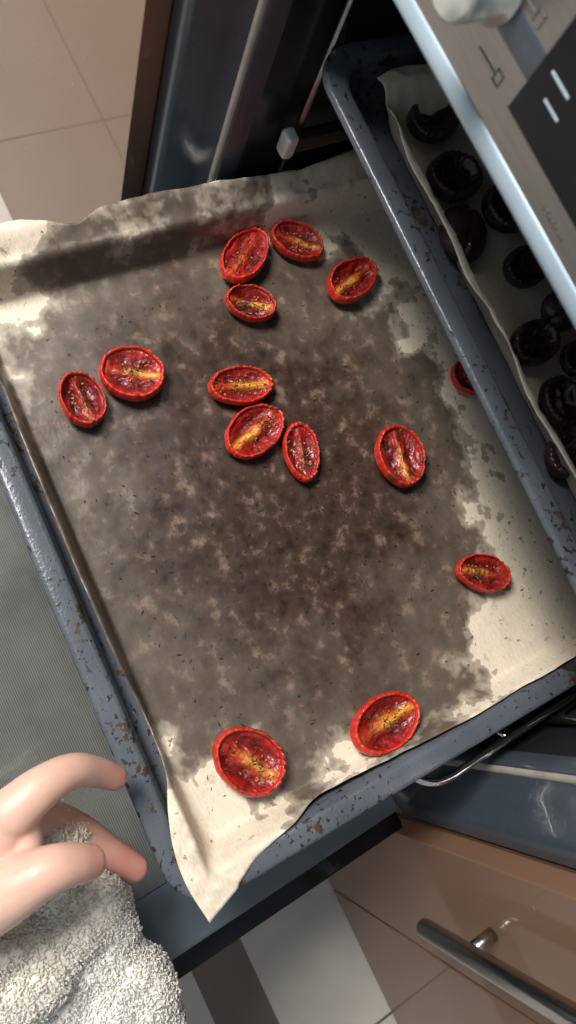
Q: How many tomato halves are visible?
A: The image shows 14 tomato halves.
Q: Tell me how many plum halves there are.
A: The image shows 10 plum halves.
